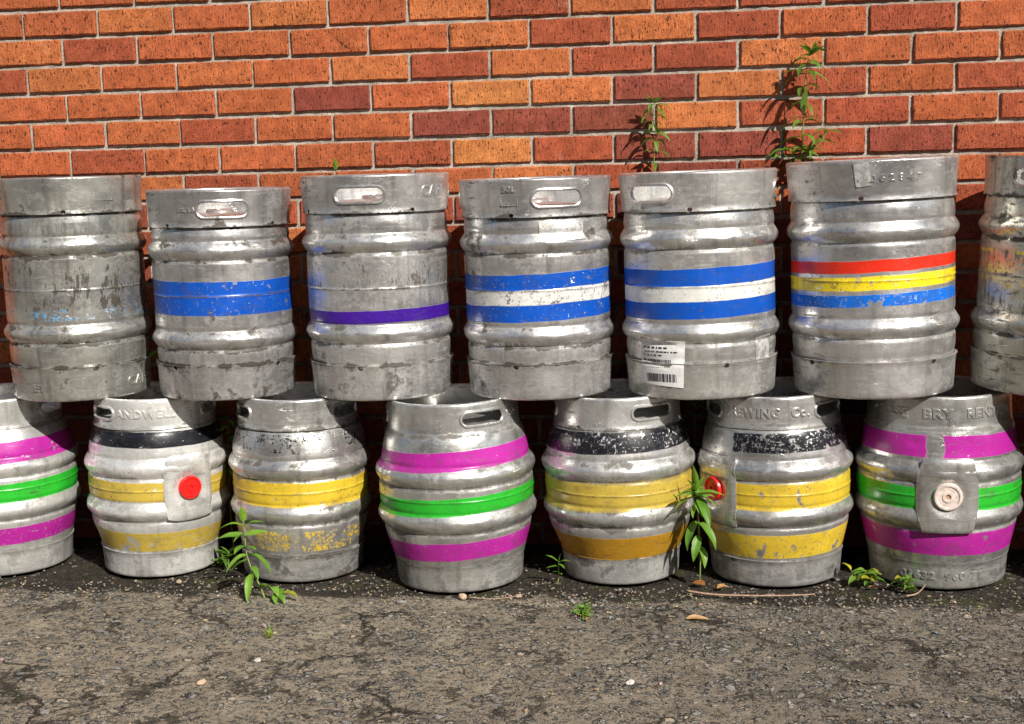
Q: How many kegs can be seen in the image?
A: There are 14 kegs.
